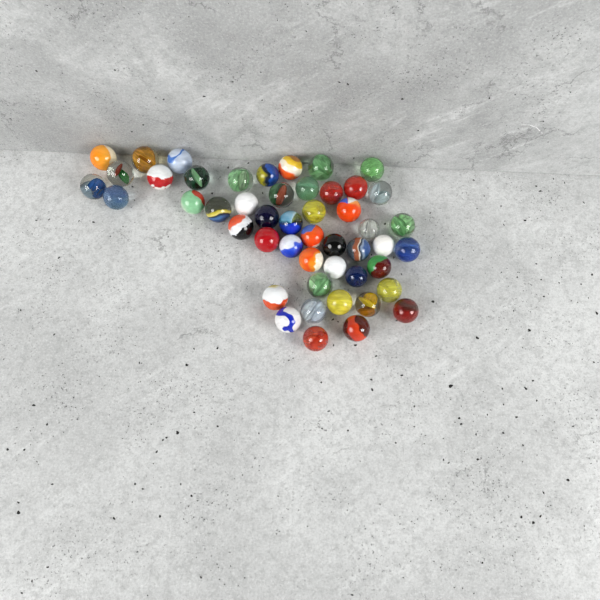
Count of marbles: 49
